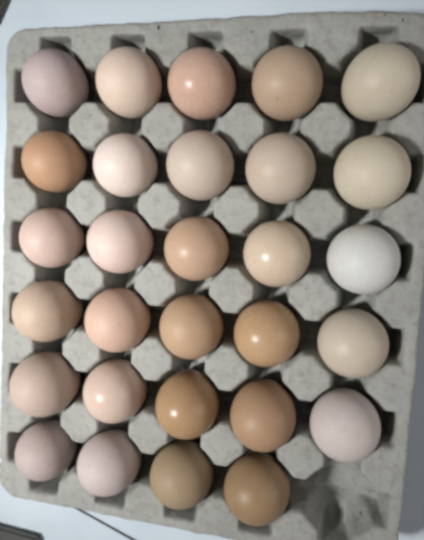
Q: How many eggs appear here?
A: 29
